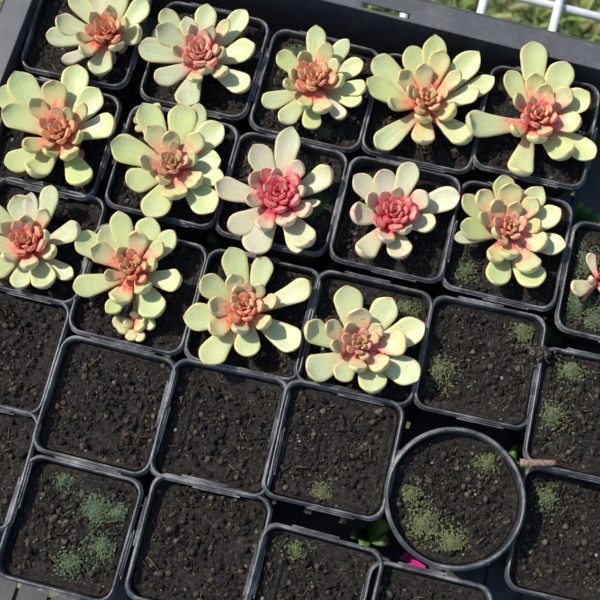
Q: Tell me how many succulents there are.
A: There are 15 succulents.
